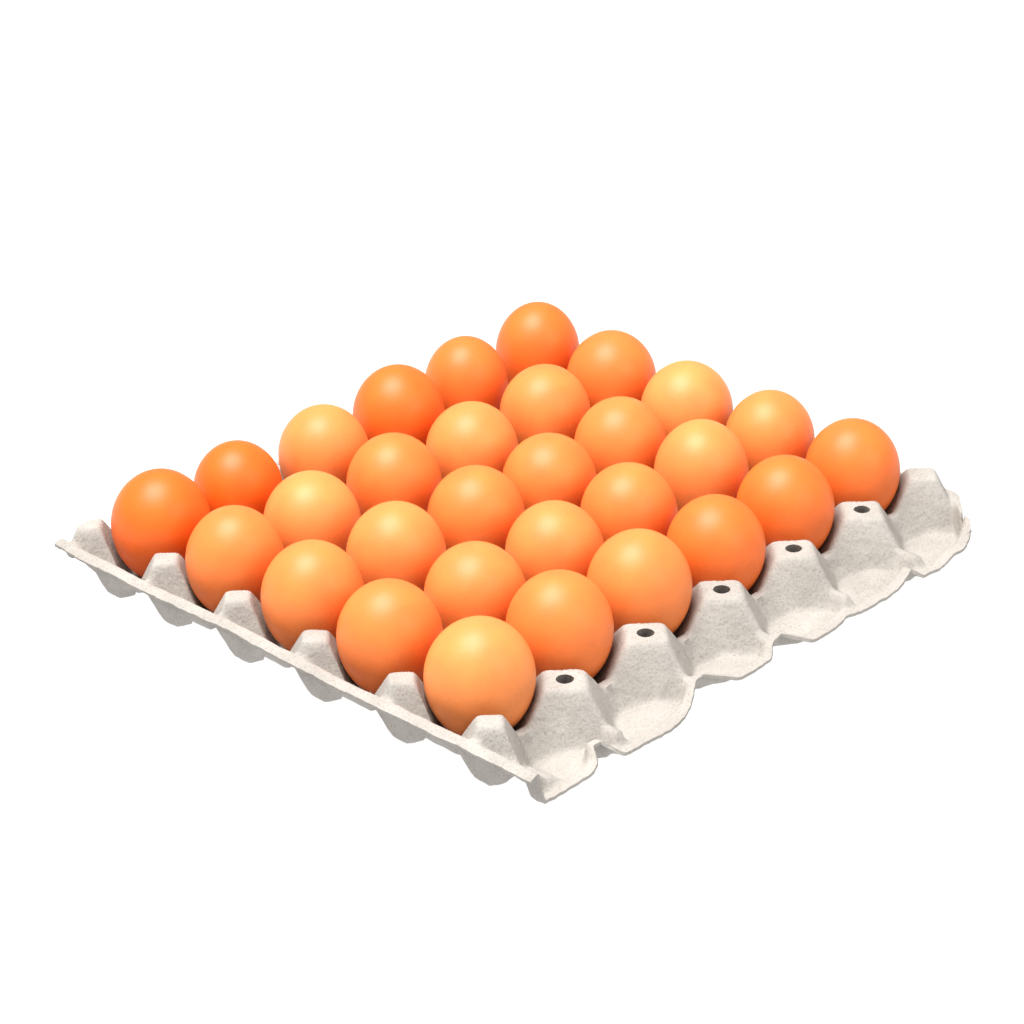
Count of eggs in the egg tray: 30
